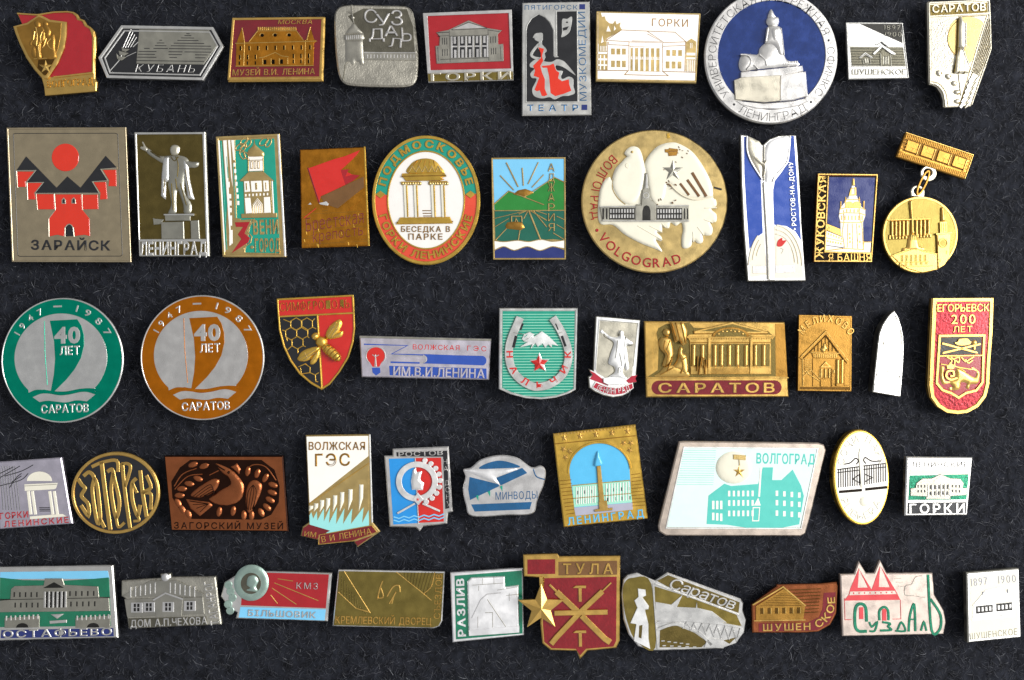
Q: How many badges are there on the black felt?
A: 50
